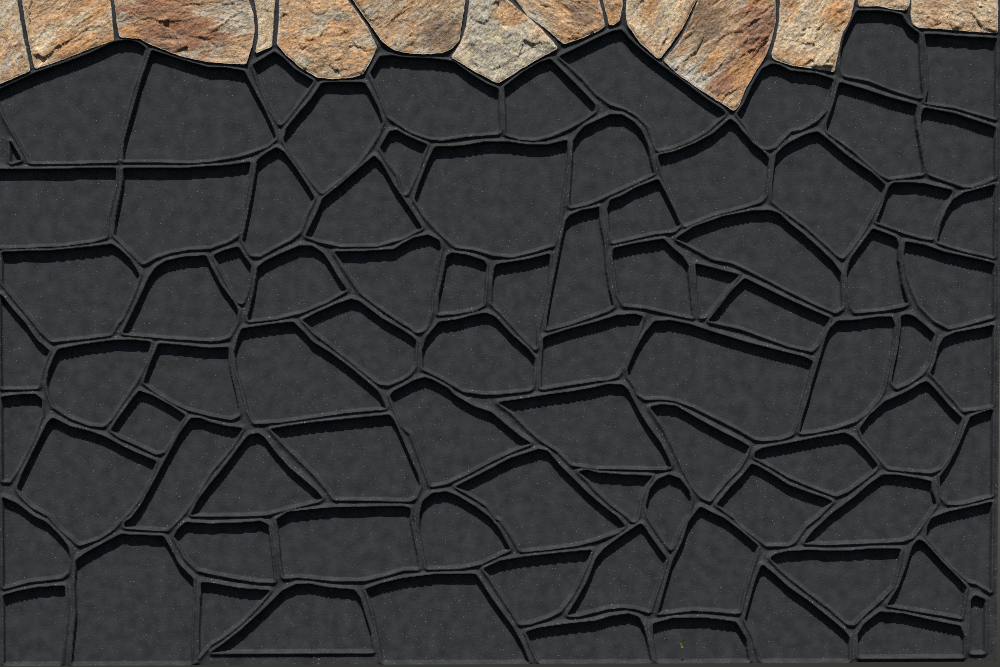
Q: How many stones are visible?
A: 14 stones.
